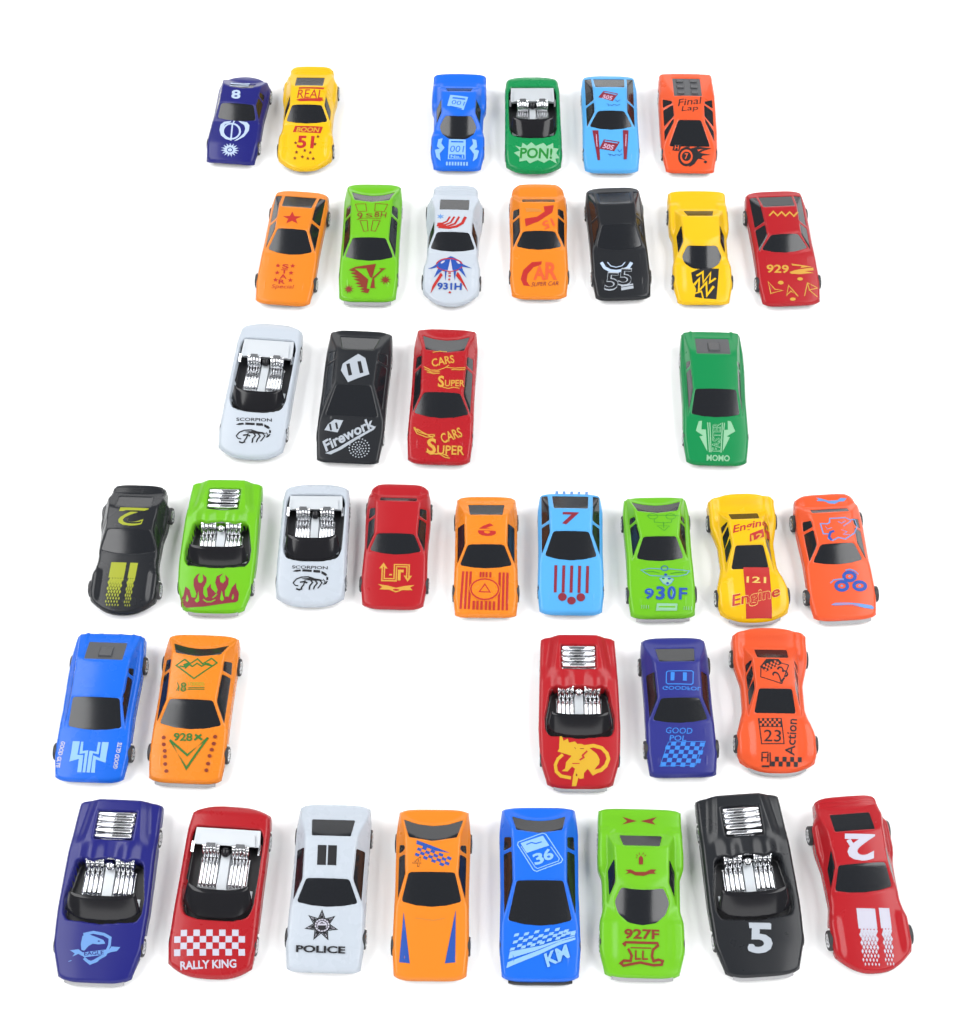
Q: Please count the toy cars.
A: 39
